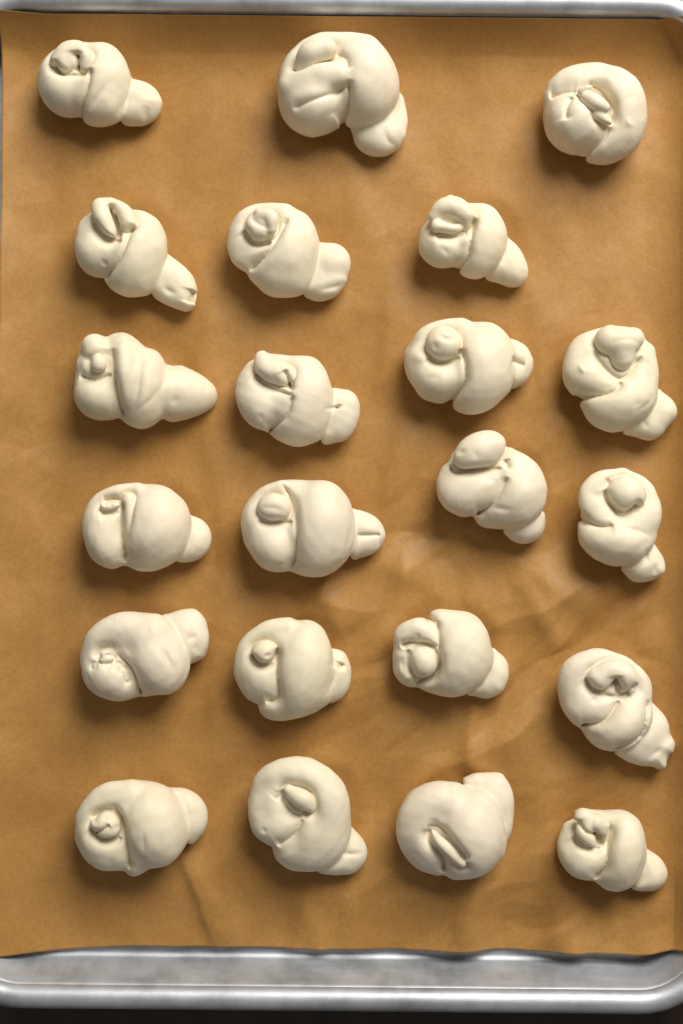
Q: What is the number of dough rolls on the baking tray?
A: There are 22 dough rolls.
